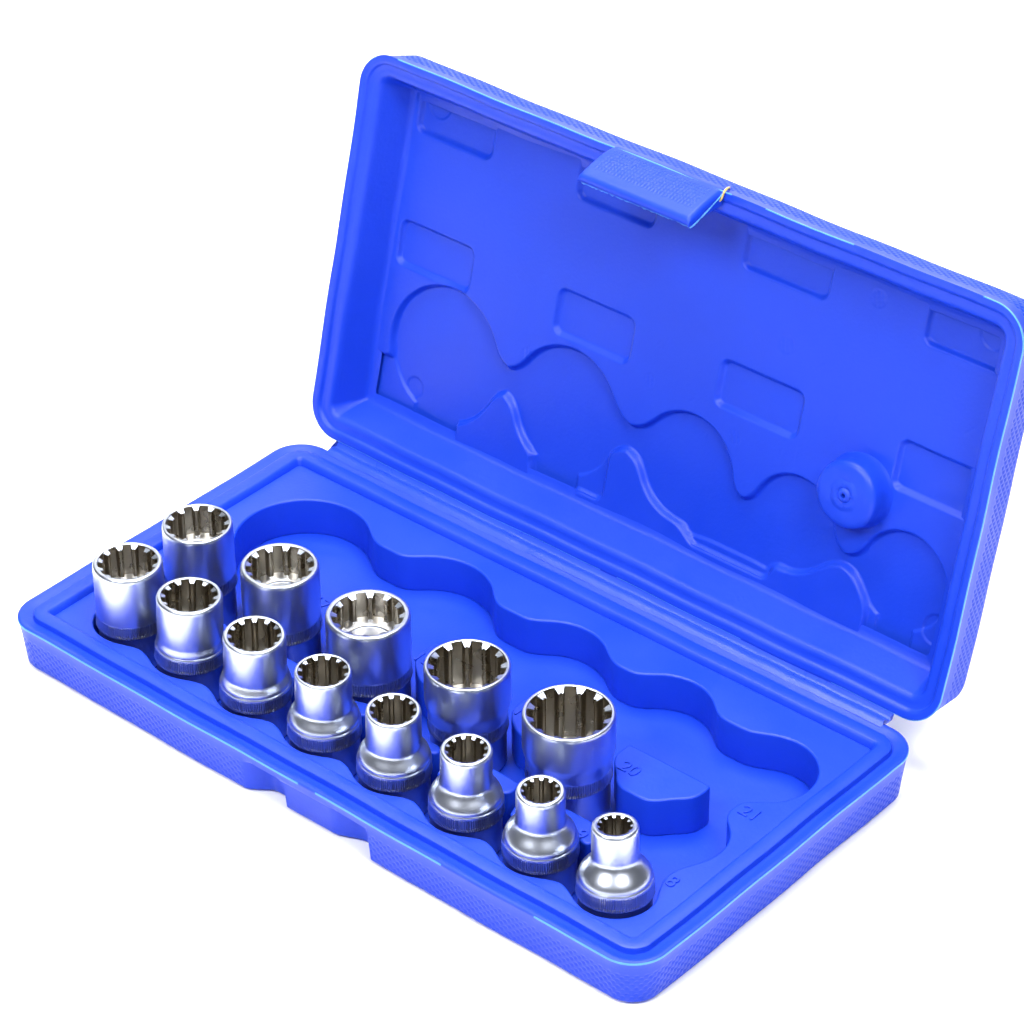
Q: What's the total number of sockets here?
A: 13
